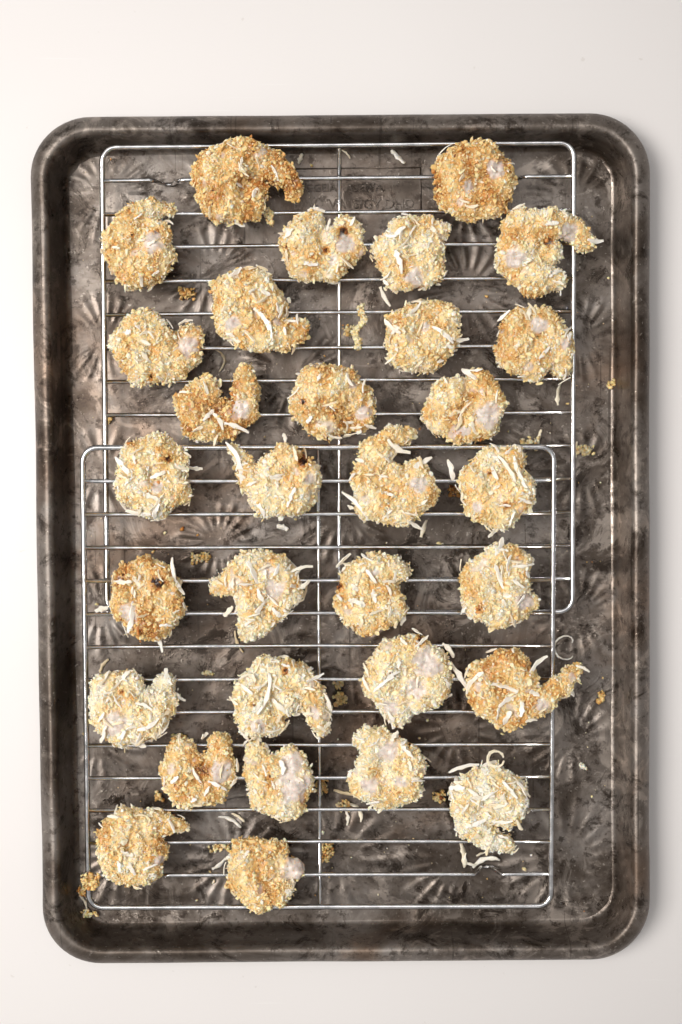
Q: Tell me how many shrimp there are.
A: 31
